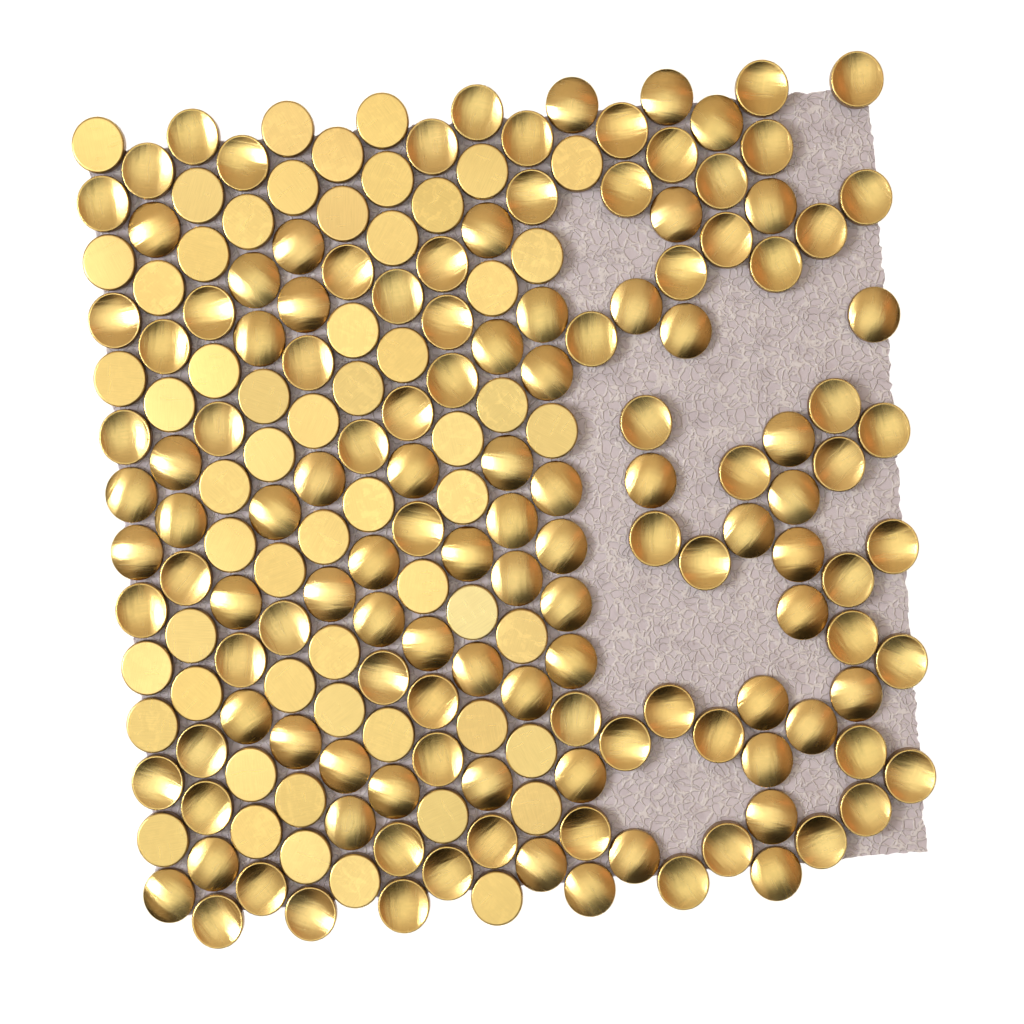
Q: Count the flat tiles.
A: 58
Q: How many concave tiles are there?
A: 74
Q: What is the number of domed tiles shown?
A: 63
